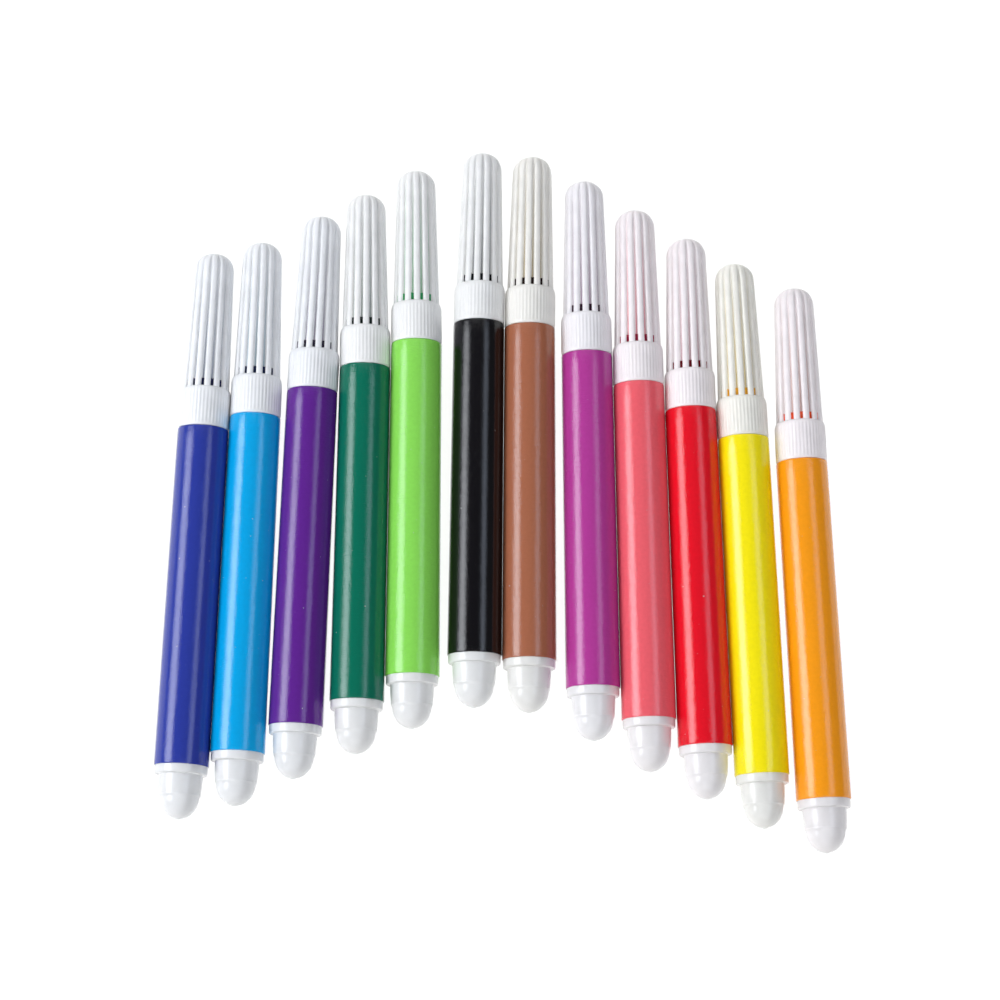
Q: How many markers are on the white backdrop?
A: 12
